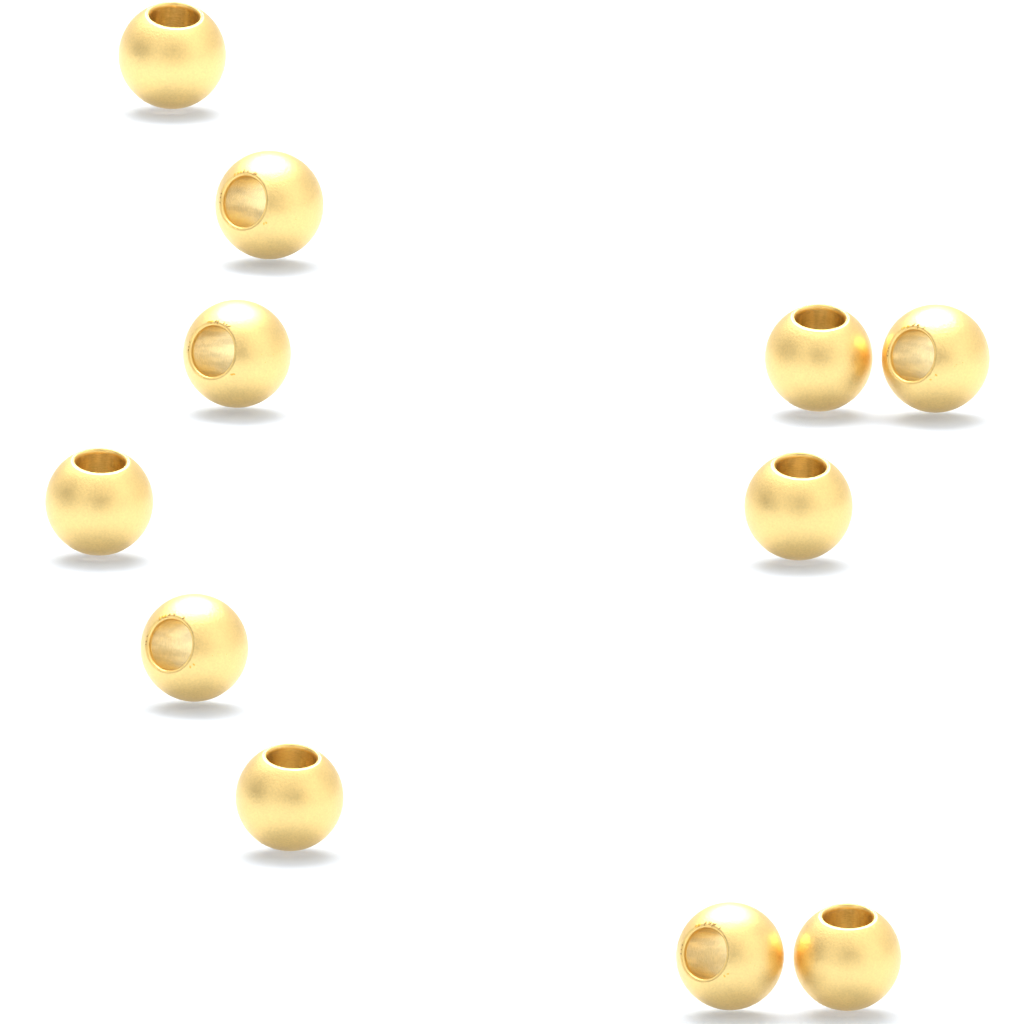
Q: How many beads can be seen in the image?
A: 11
